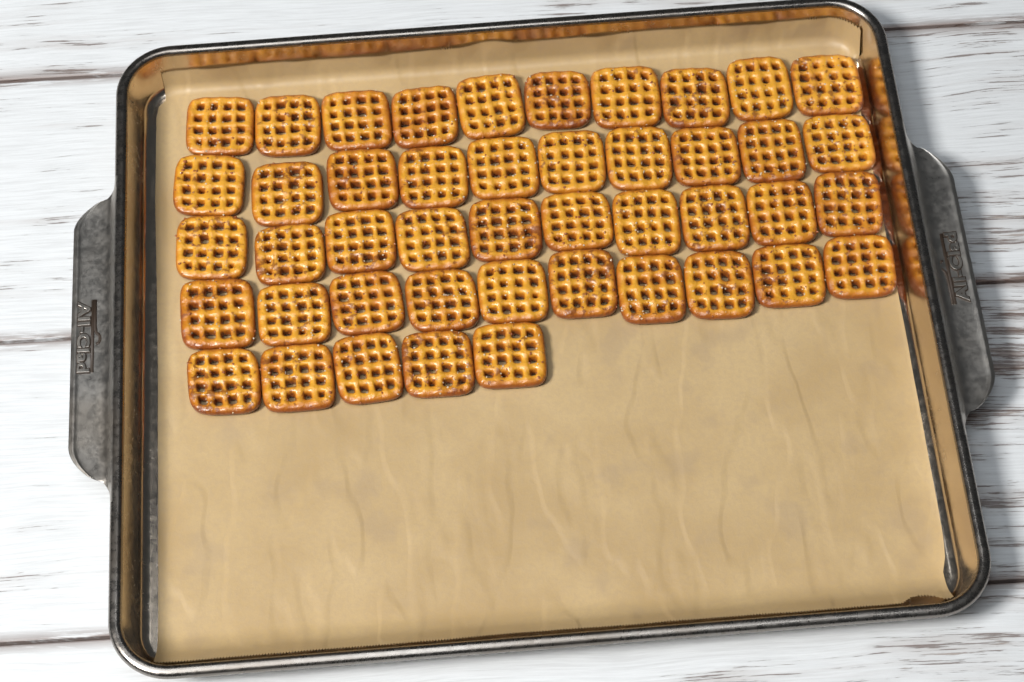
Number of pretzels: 45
